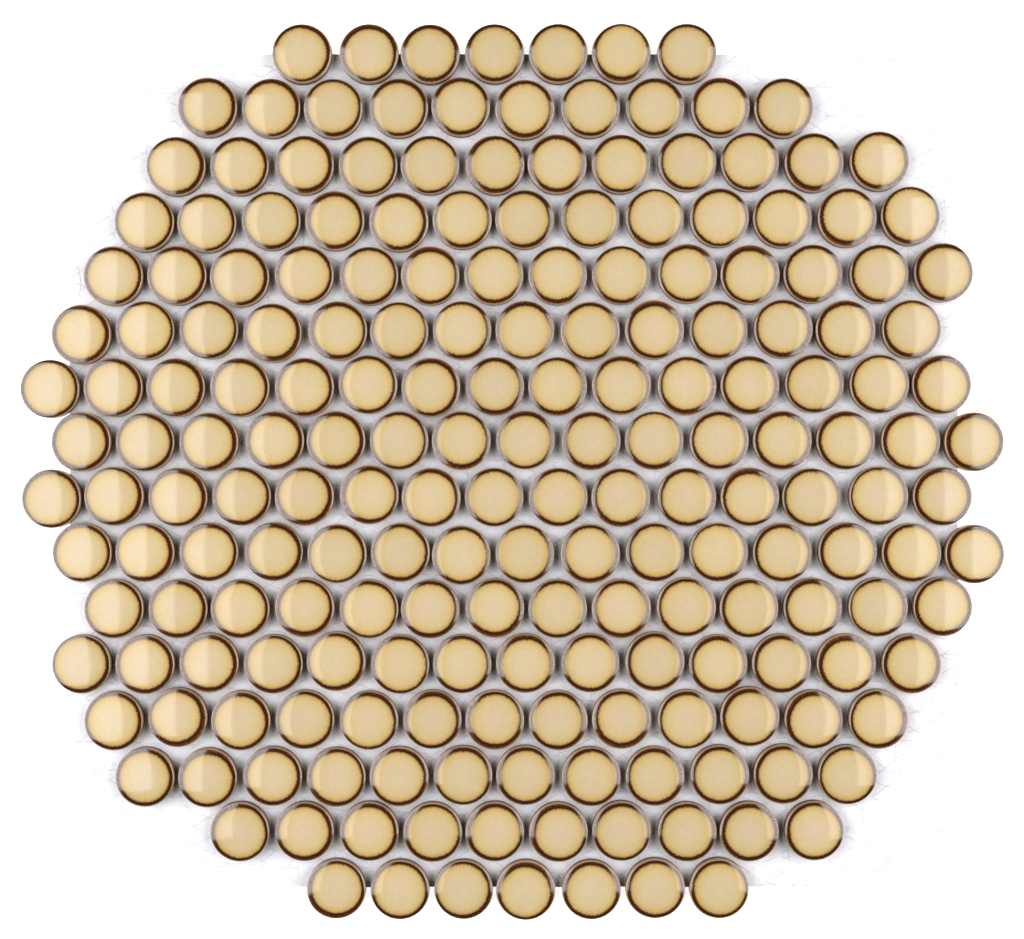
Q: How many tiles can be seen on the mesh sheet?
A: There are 200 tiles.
